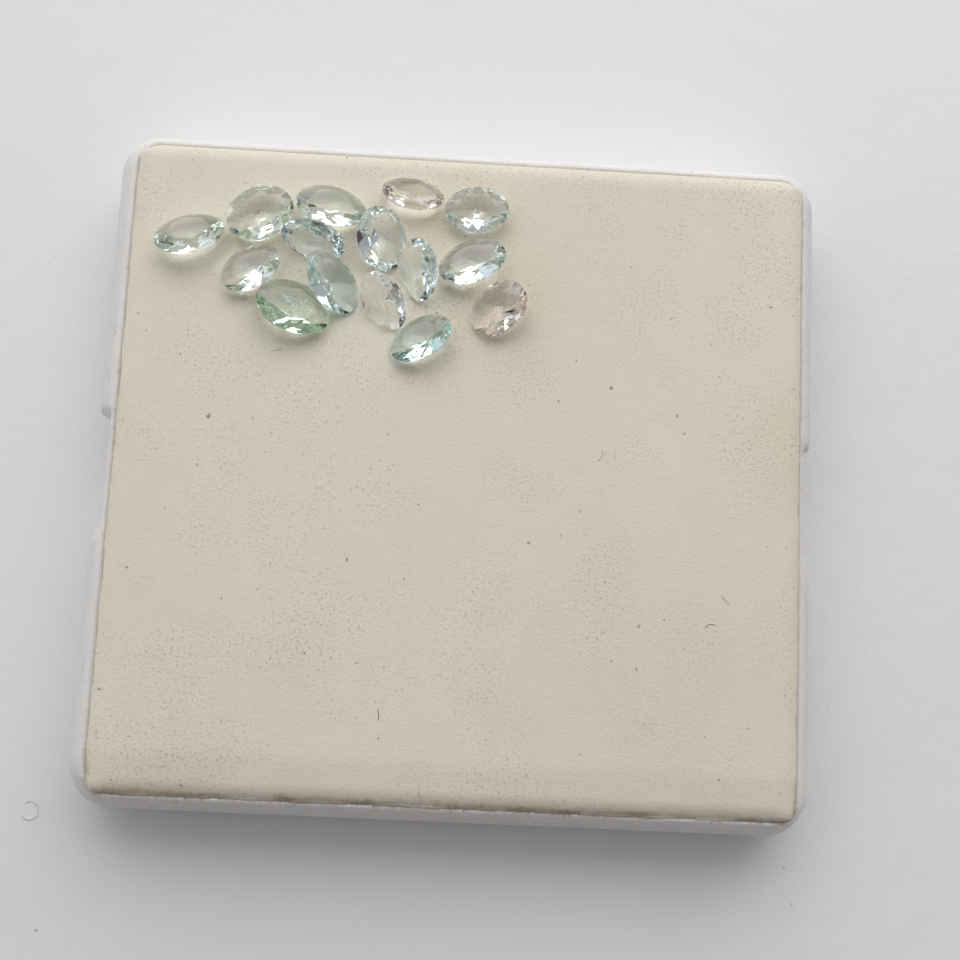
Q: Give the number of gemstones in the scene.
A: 15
